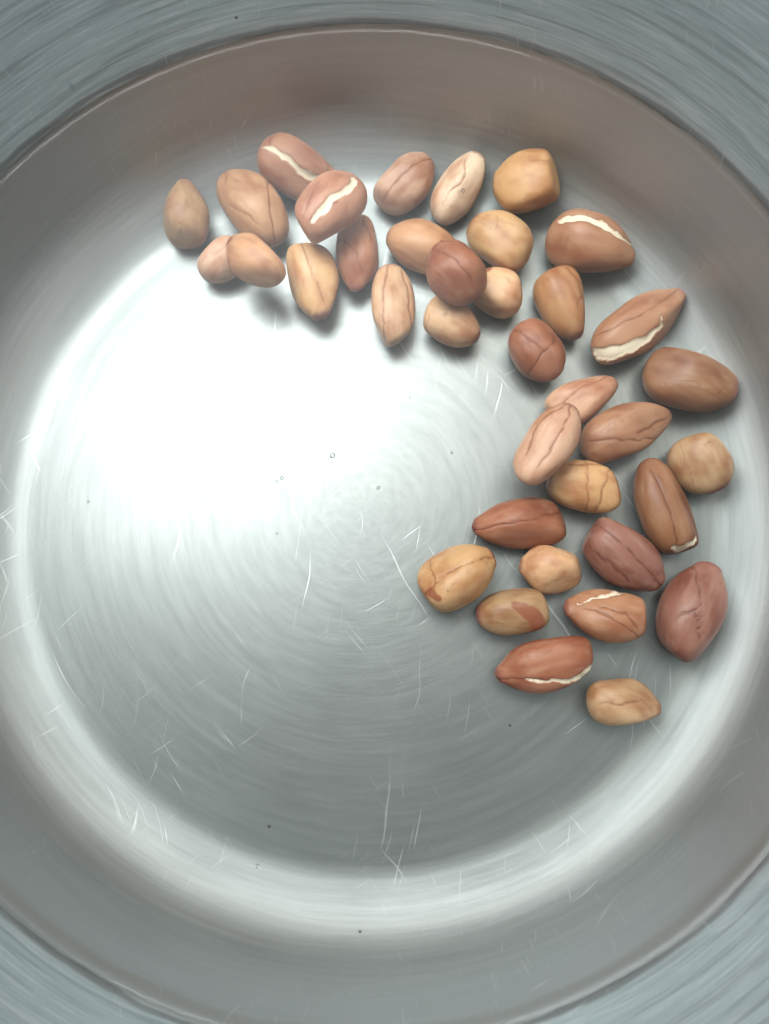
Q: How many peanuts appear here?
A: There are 37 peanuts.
